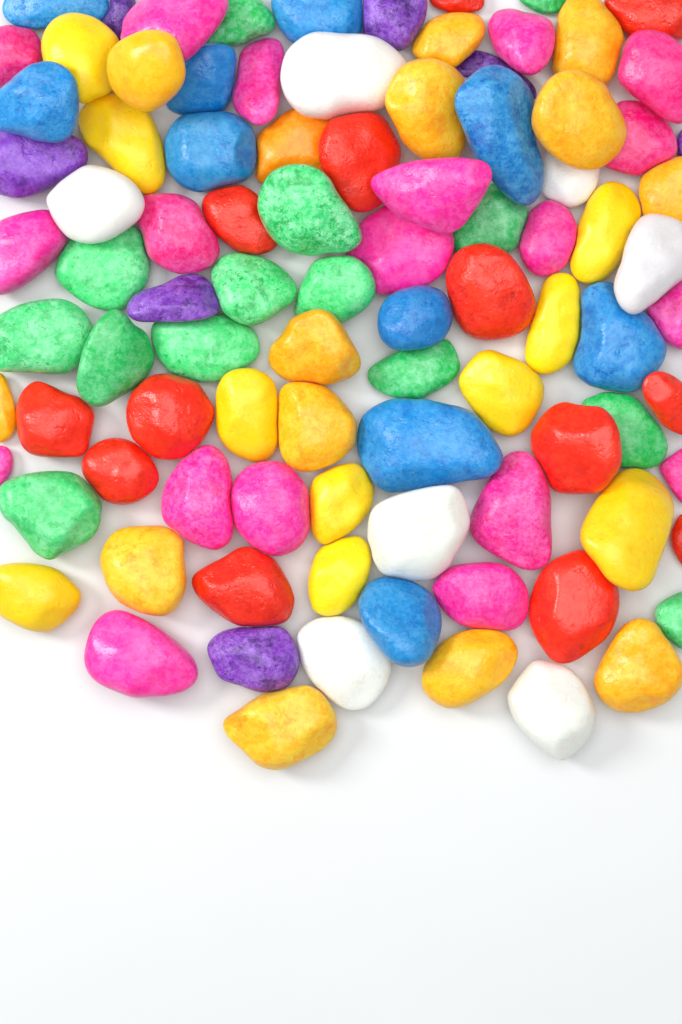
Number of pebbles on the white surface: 94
